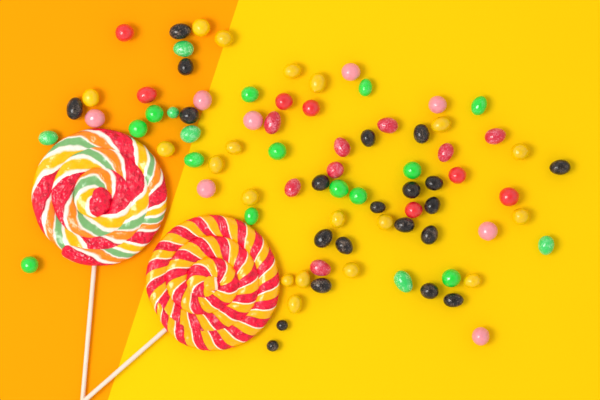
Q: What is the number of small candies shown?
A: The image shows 82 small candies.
